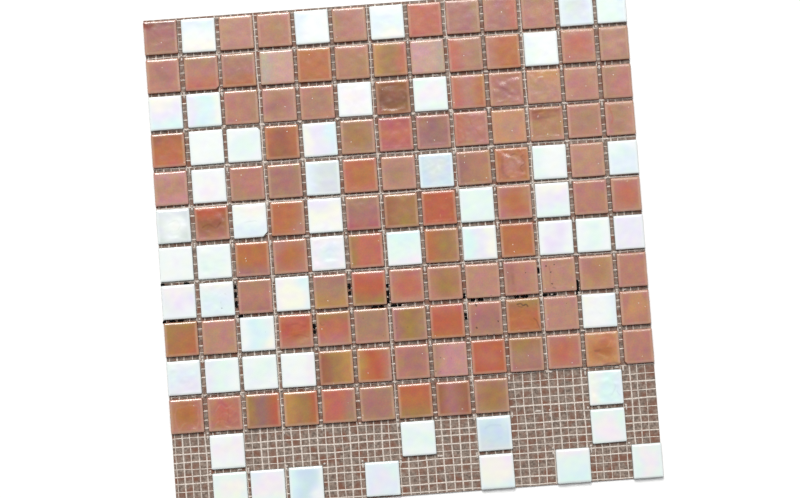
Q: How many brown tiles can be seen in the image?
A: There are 99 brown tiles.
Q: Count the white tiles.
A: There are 52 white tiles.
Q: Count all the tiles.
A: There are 151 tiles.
